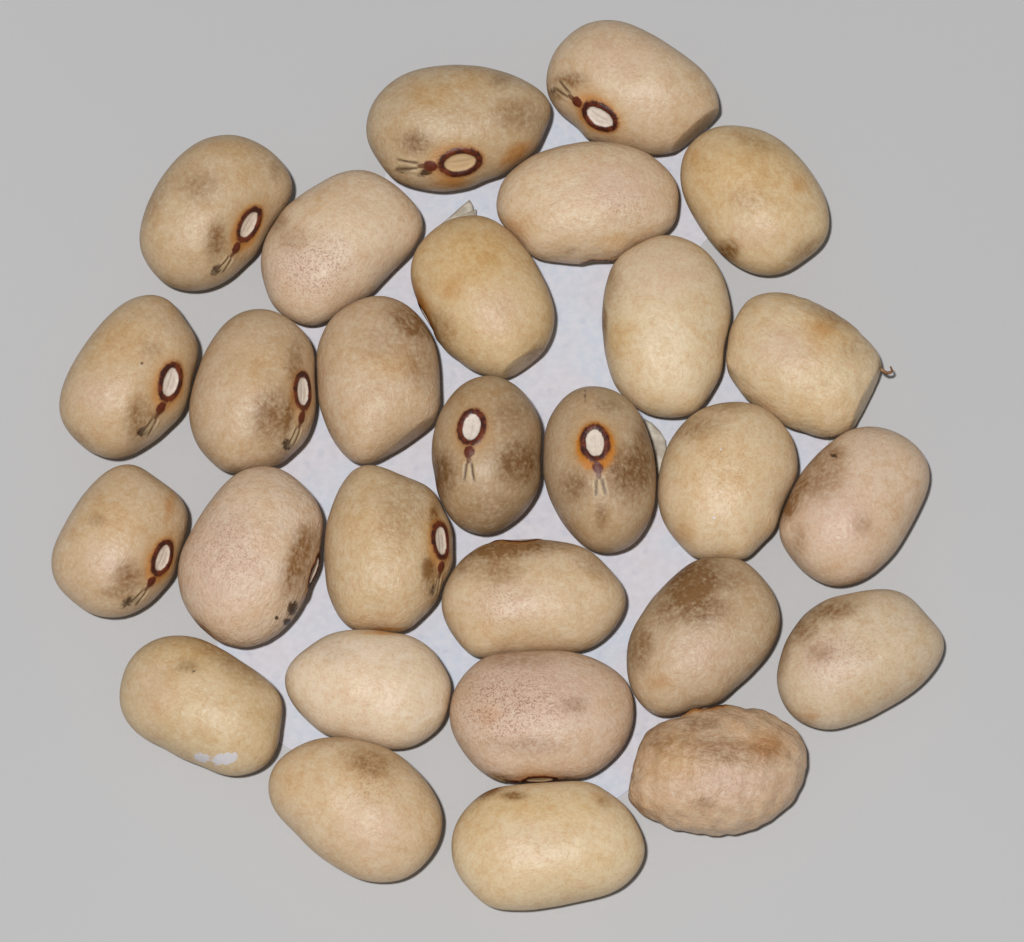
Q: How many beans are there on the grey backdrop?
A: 28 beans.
